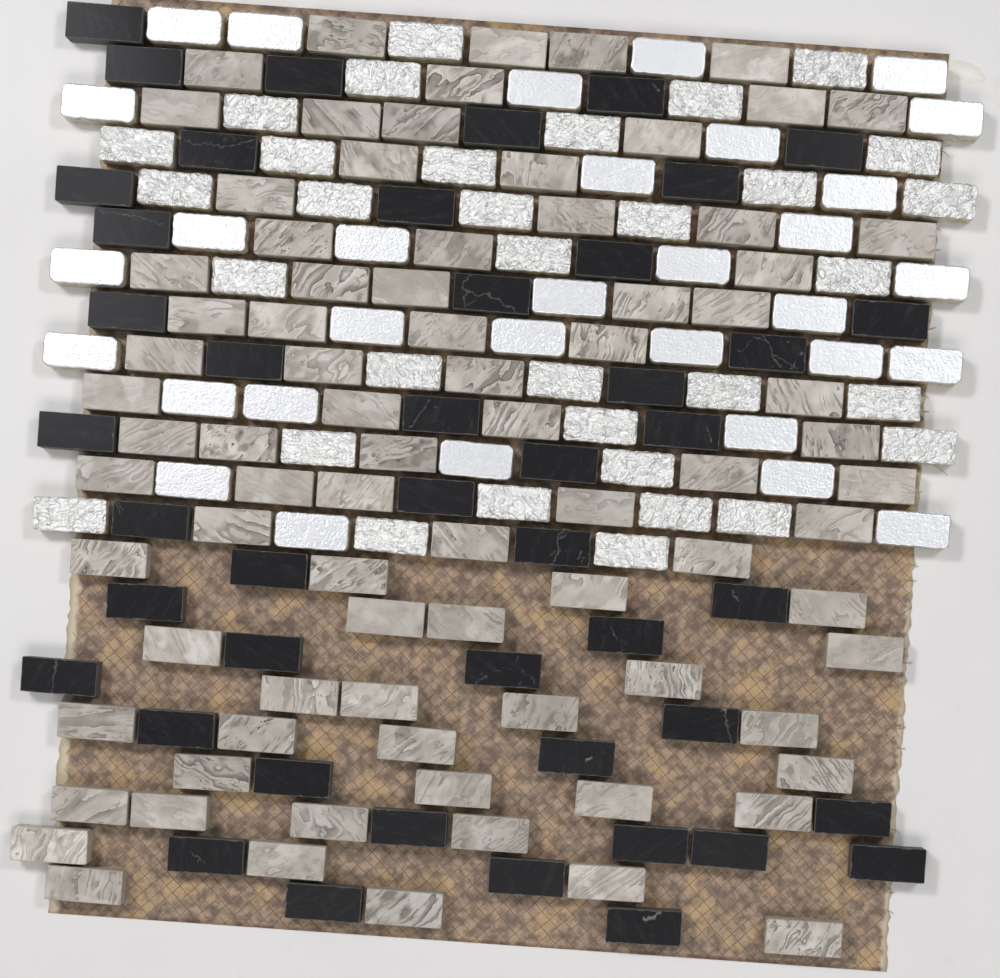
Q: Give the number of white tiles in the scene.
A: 65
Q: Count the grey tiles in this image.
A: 82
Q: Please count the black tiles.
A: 45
